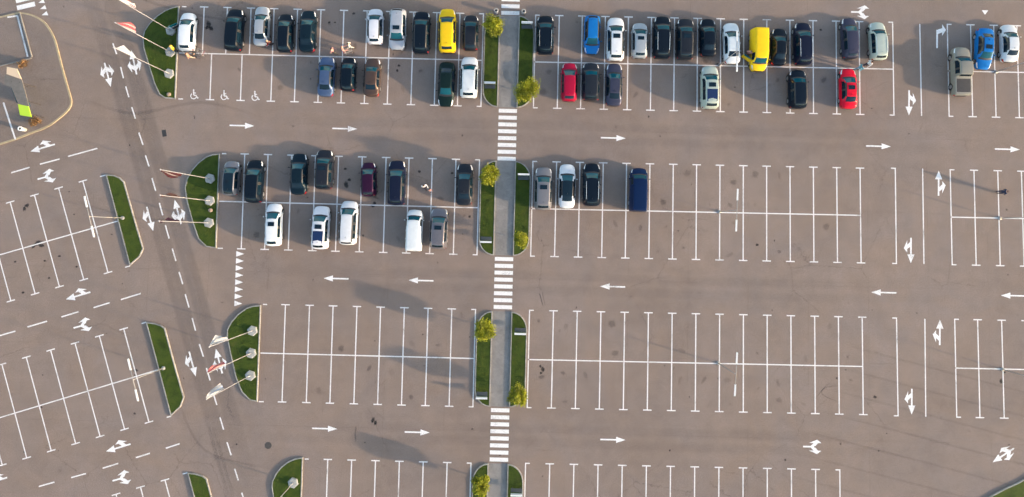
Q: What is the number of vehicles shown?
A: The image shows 53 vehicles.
